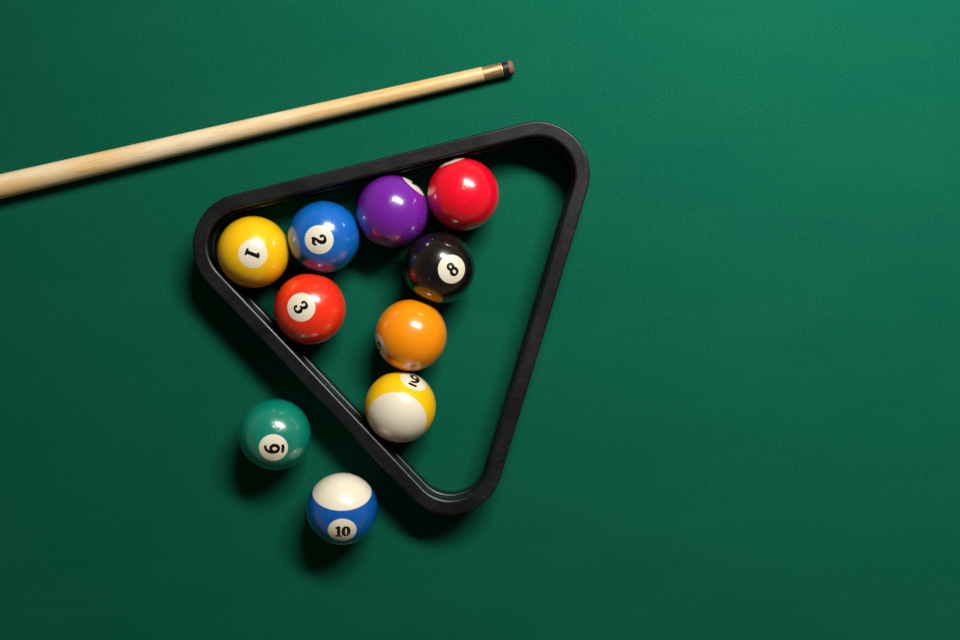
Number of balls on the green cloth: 10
